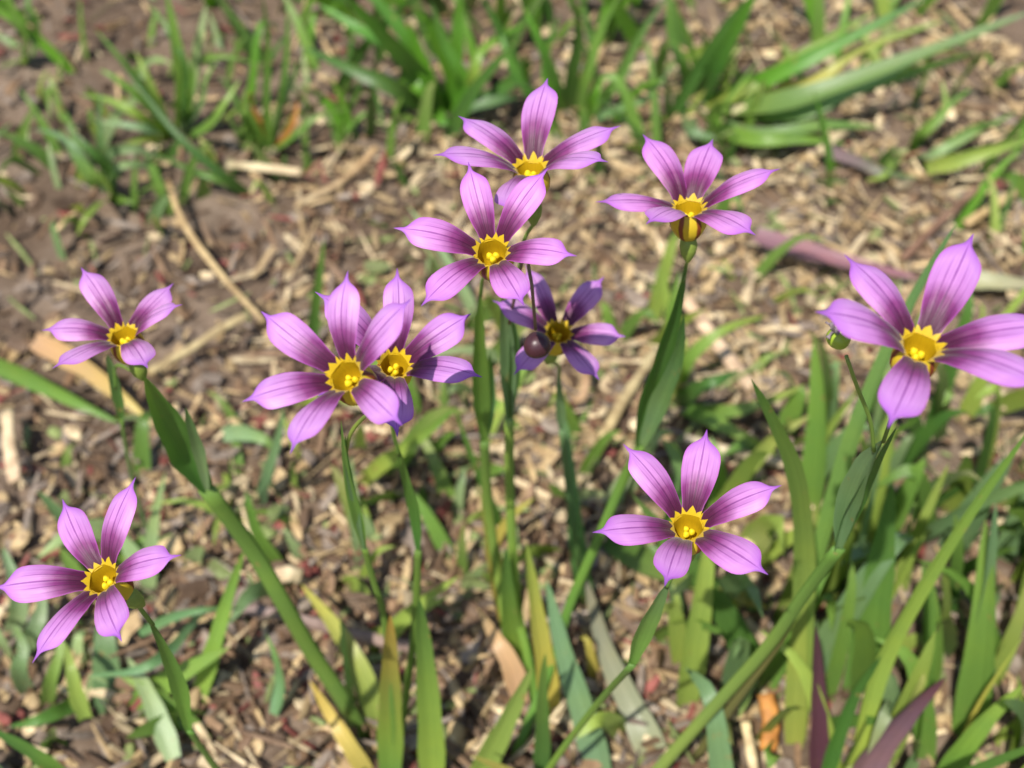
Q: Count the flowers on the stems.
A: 10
